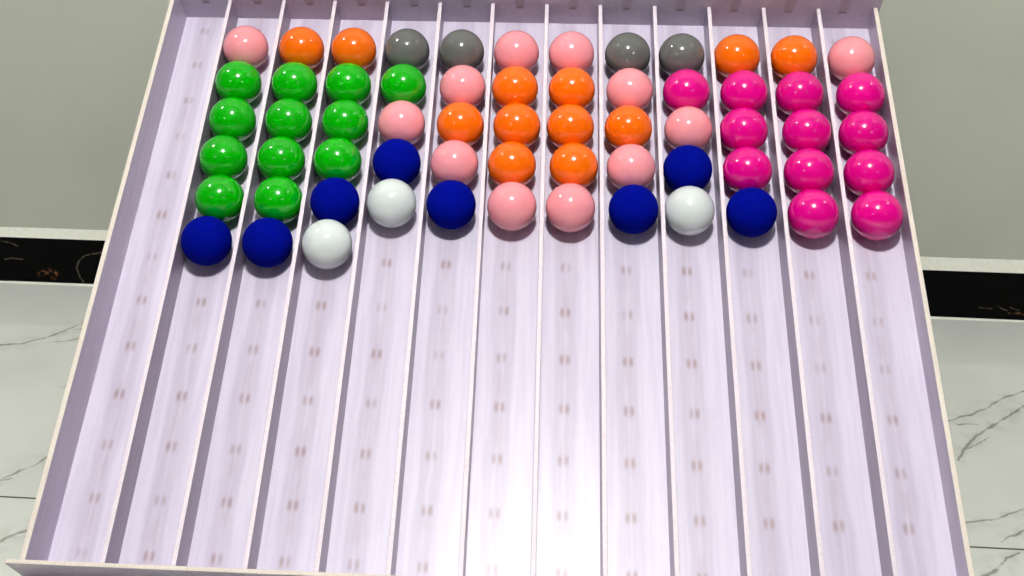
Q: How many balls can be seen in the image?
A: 63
